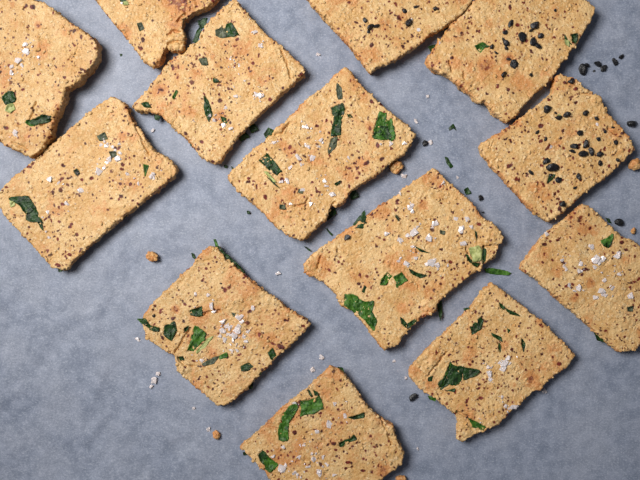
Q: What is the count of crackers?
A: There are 13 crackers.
